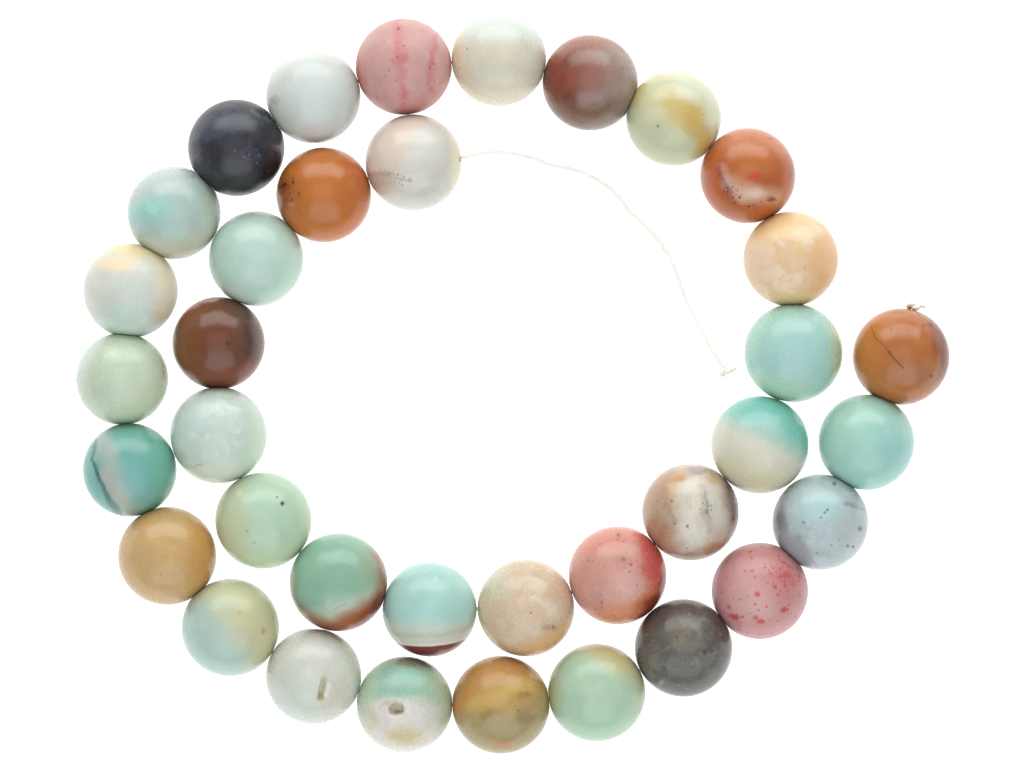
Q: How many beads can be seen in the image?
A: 36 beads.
